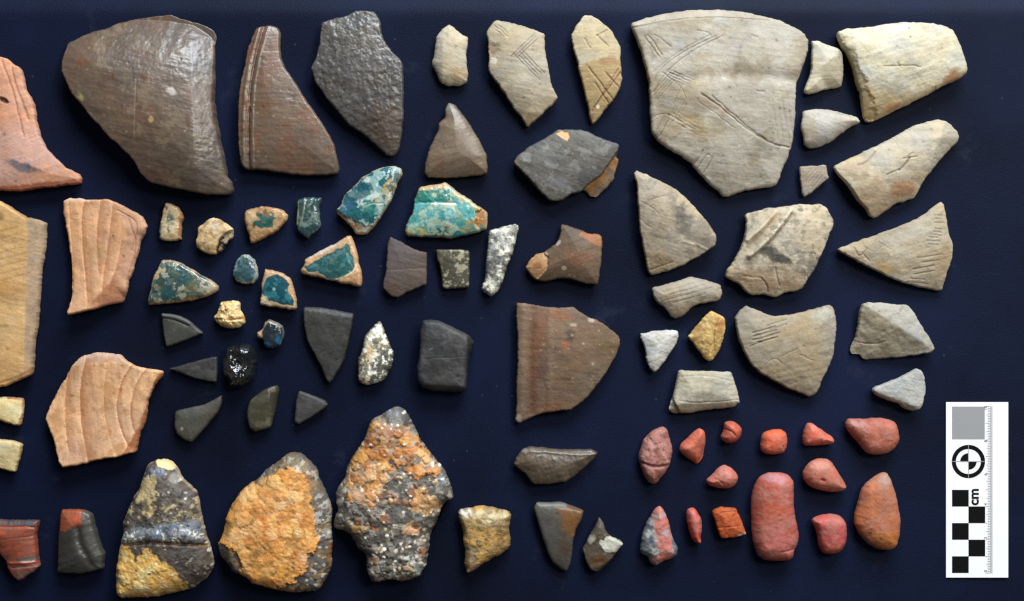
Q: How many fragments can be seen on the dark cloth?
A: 79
